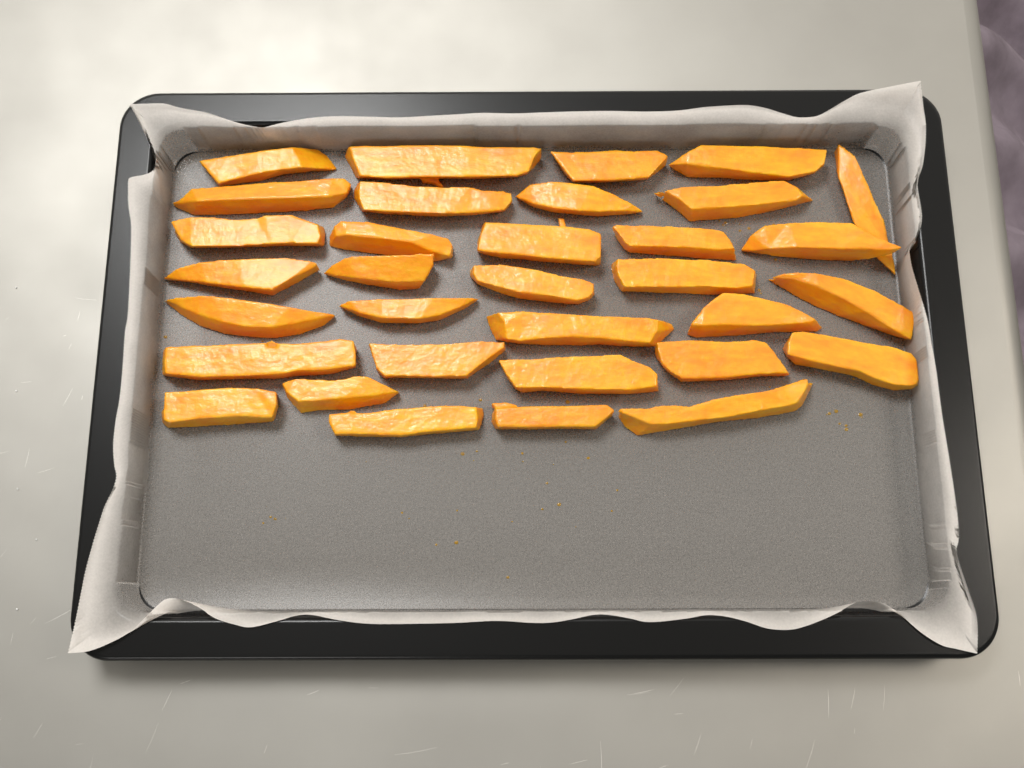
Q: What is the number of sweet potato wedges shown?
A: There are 33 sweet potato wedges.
